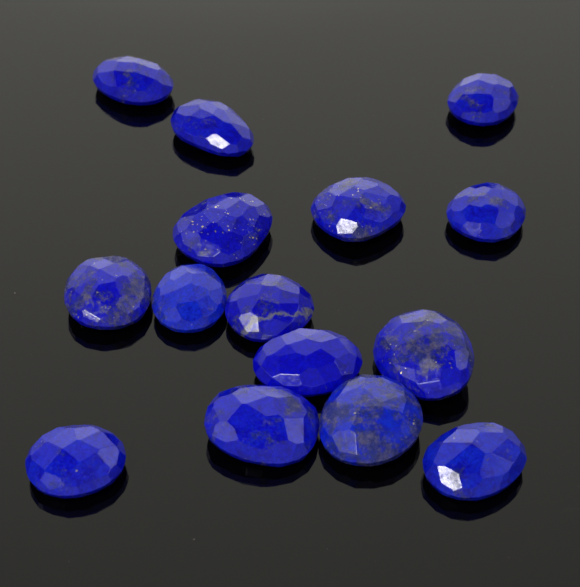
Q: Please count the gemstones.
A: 15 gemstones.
